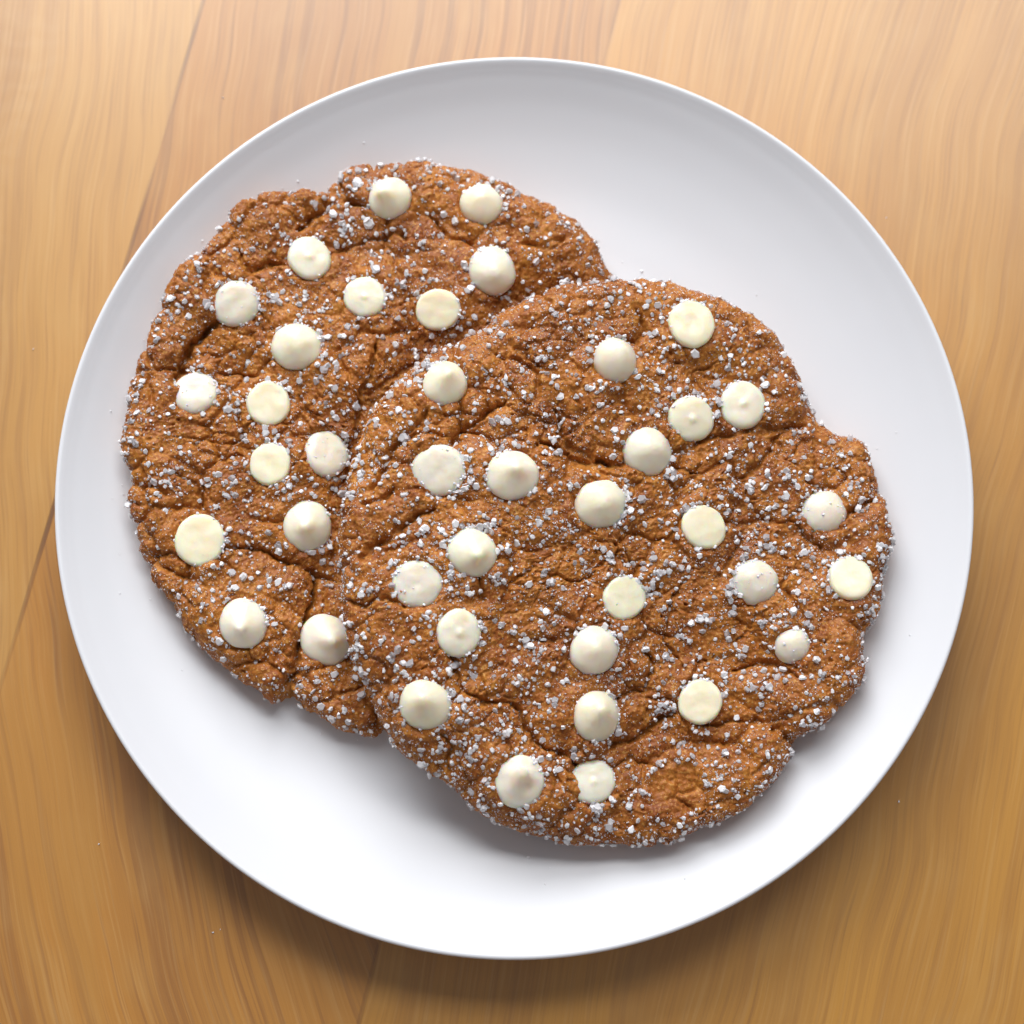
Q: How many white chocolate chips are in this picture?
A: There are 40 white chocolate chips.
